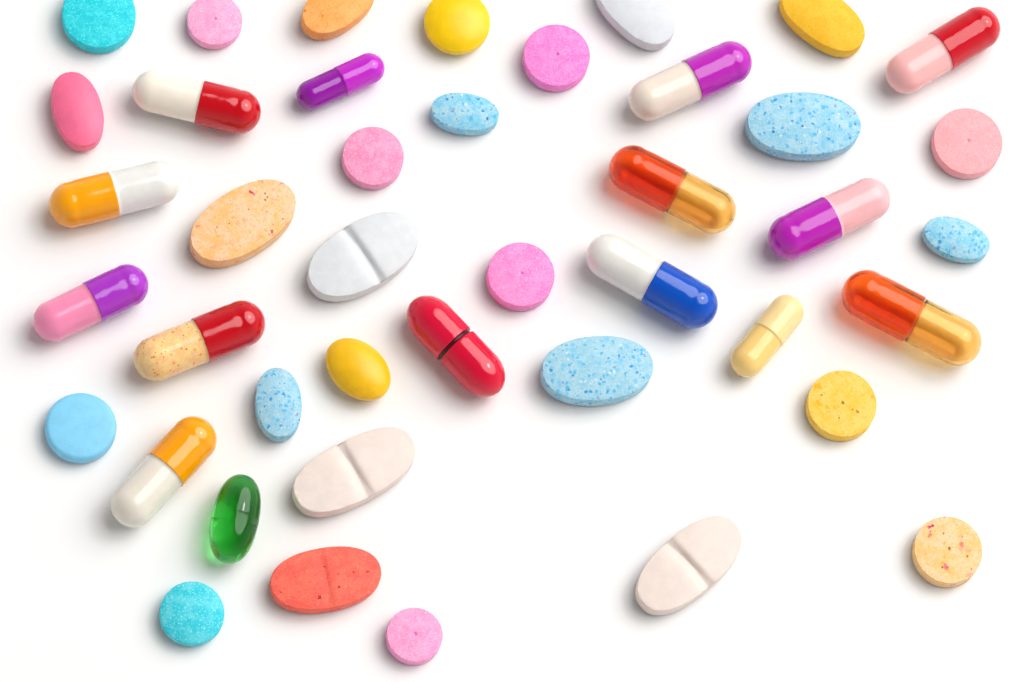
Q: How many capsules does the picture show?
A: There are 15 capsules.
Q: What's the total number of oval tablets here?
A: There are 15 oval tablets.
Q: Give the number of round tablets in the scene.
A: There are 12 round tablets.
